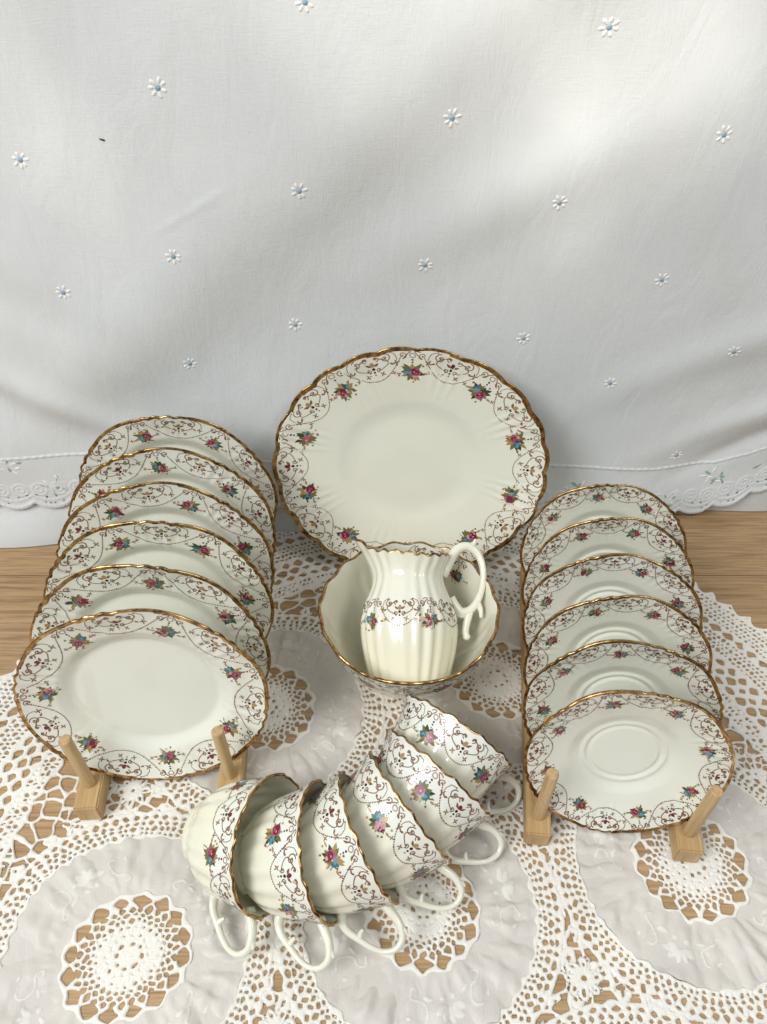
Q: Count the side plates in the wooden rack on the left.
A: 6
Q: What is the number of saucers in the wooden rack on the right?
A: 6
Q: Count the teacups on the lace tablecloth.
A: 6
